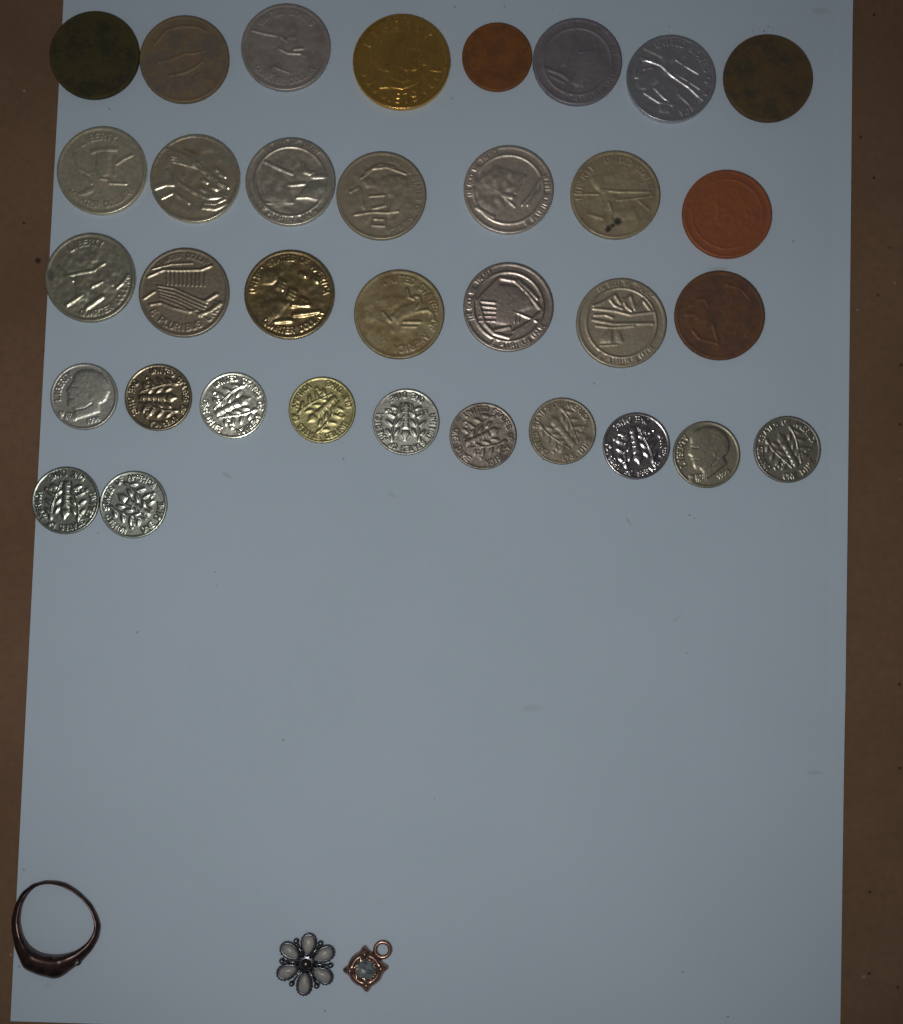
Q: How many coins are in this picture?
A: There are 34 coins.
